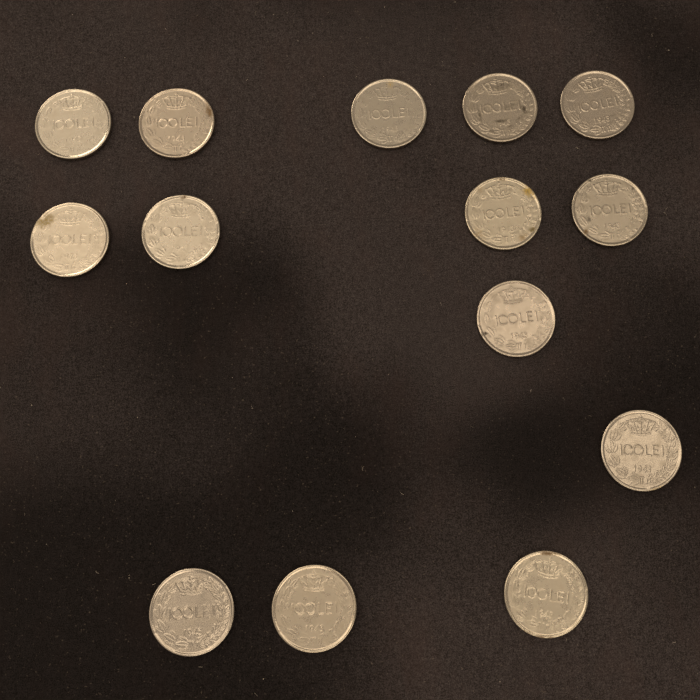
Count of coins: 14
